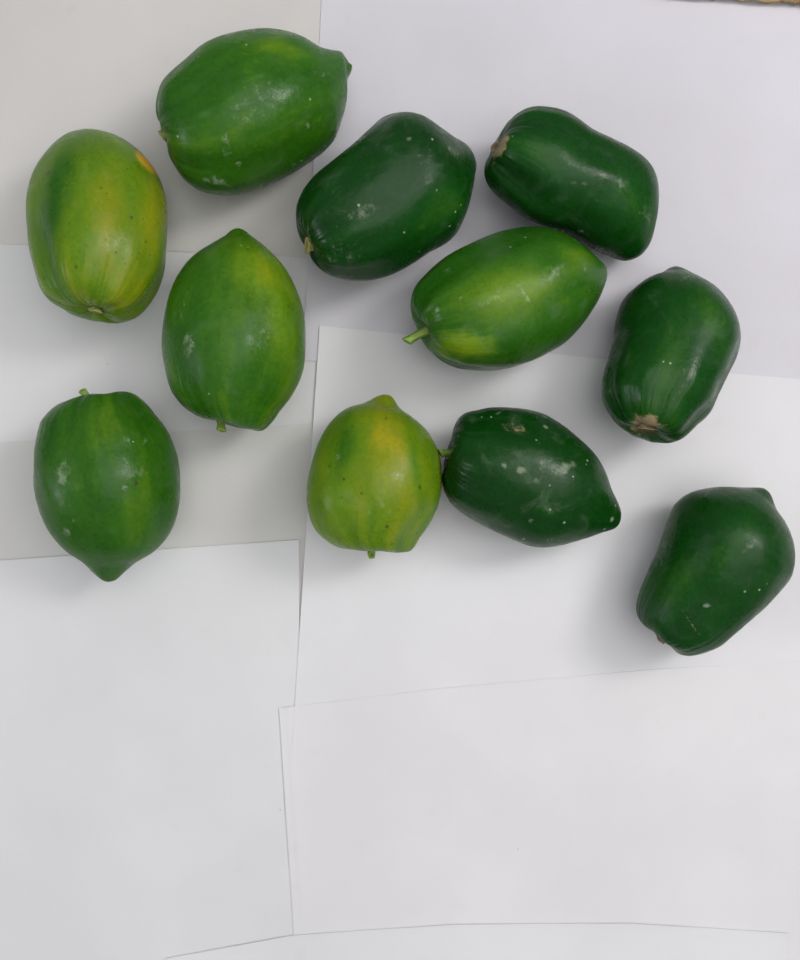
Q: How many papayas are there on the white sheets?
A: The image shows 11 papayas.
